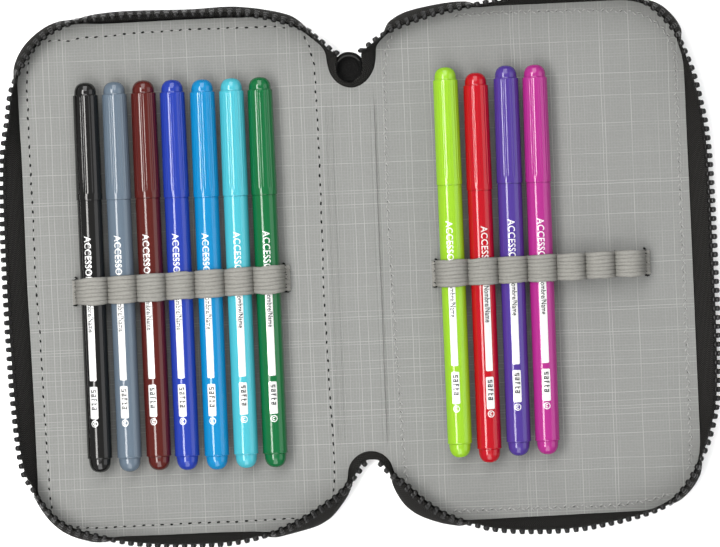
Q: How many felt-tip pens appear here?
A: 11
